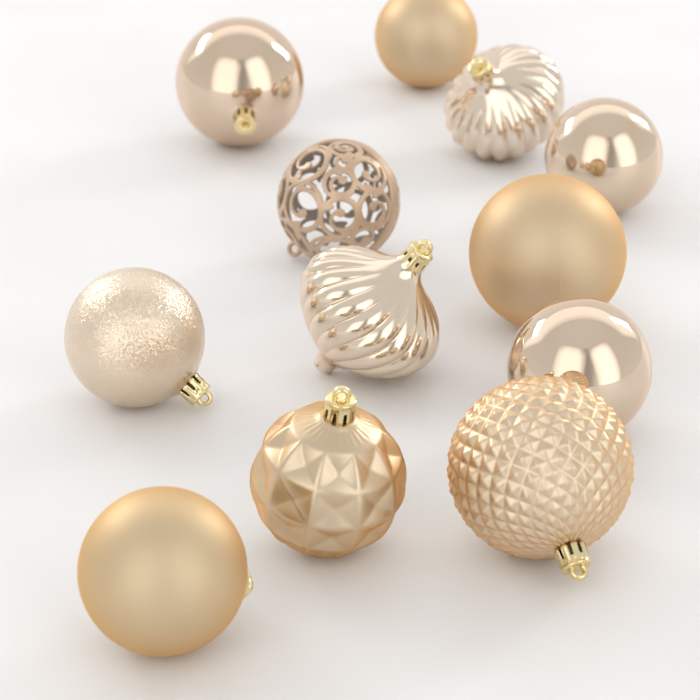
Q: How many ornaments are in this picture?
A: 12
